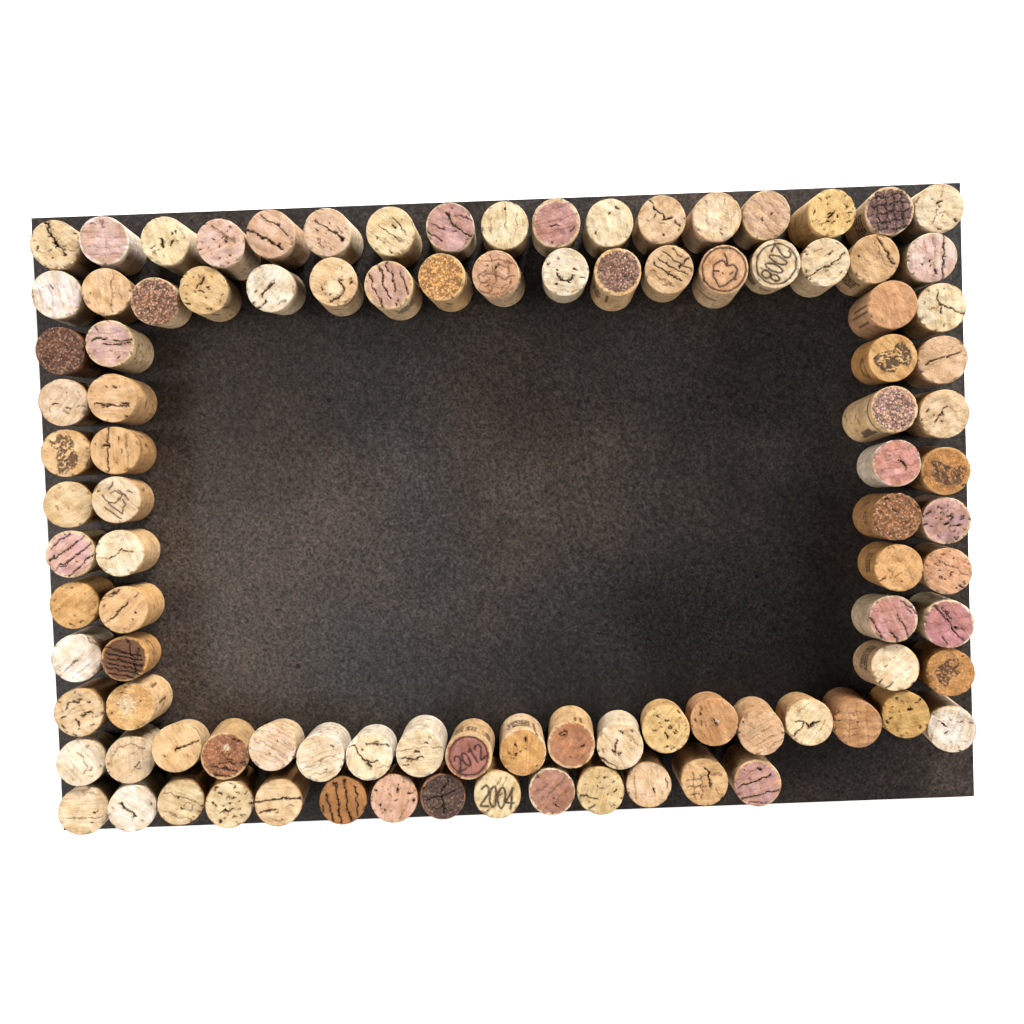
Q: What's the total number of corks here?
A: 99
